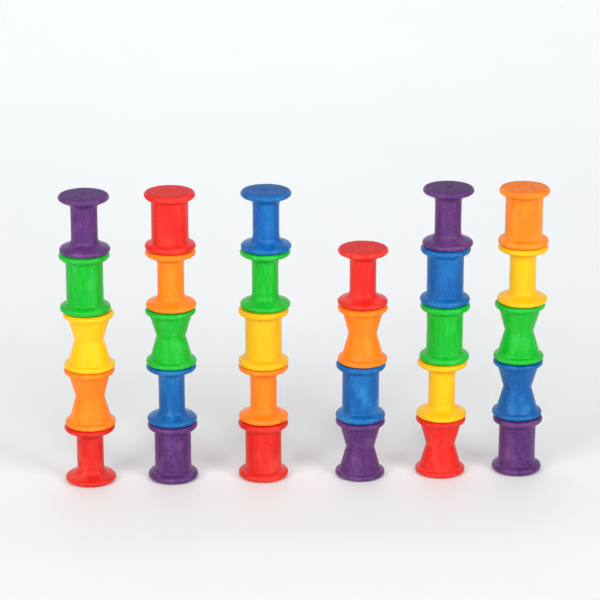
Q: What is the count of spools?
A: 29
